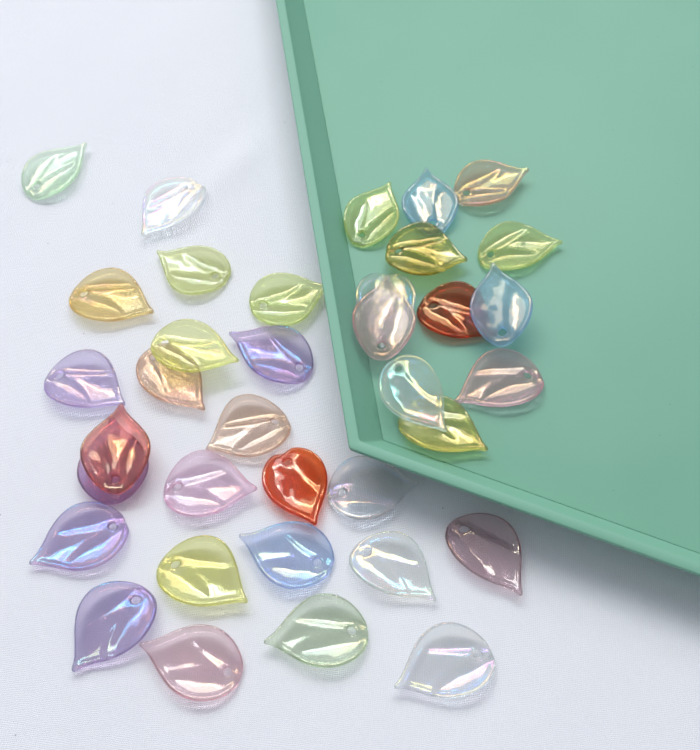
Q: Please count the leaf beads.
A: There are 36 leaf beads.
